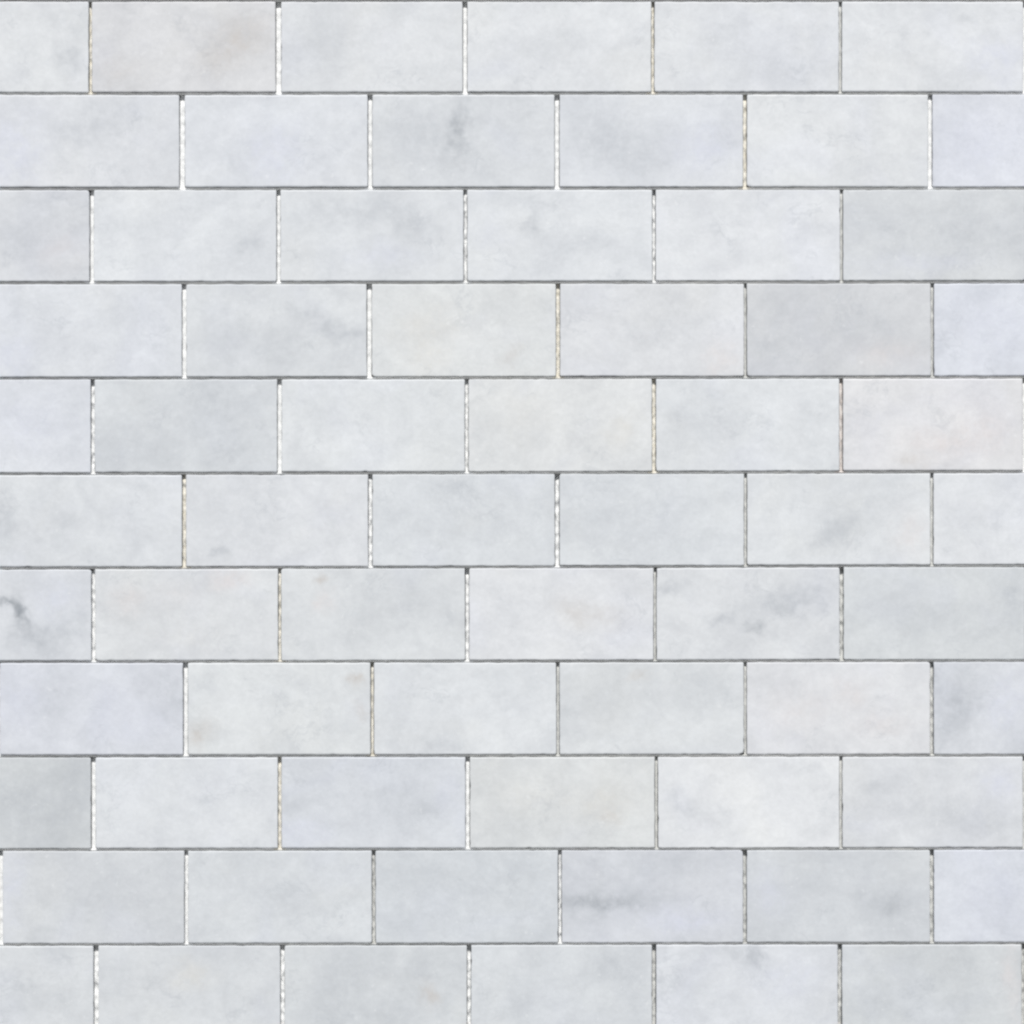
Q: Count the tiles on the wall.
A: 66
